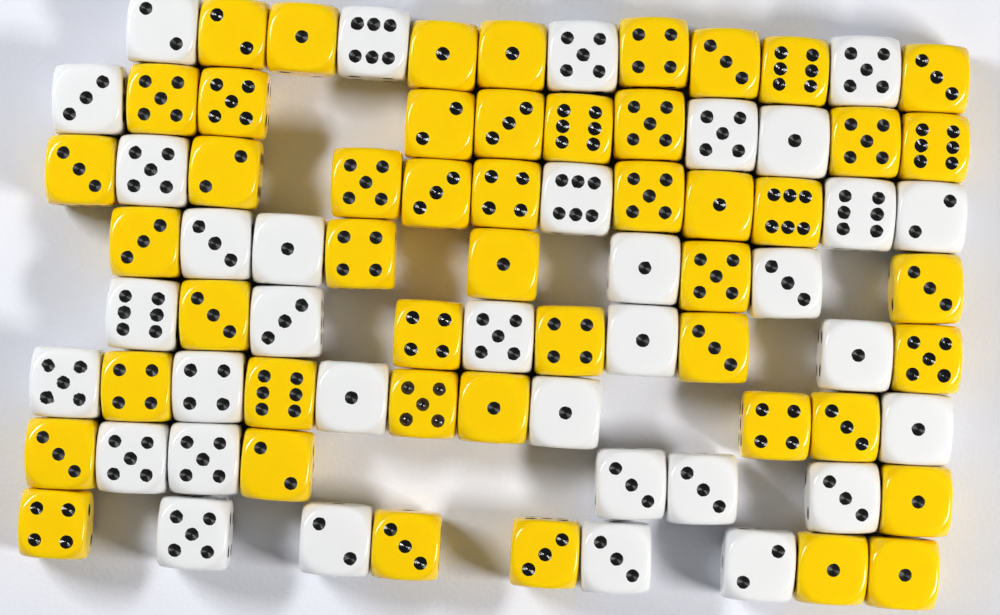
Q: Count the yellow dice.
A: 48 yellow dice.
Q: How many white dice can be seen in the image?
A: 34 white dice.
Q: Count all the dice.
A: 82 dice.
